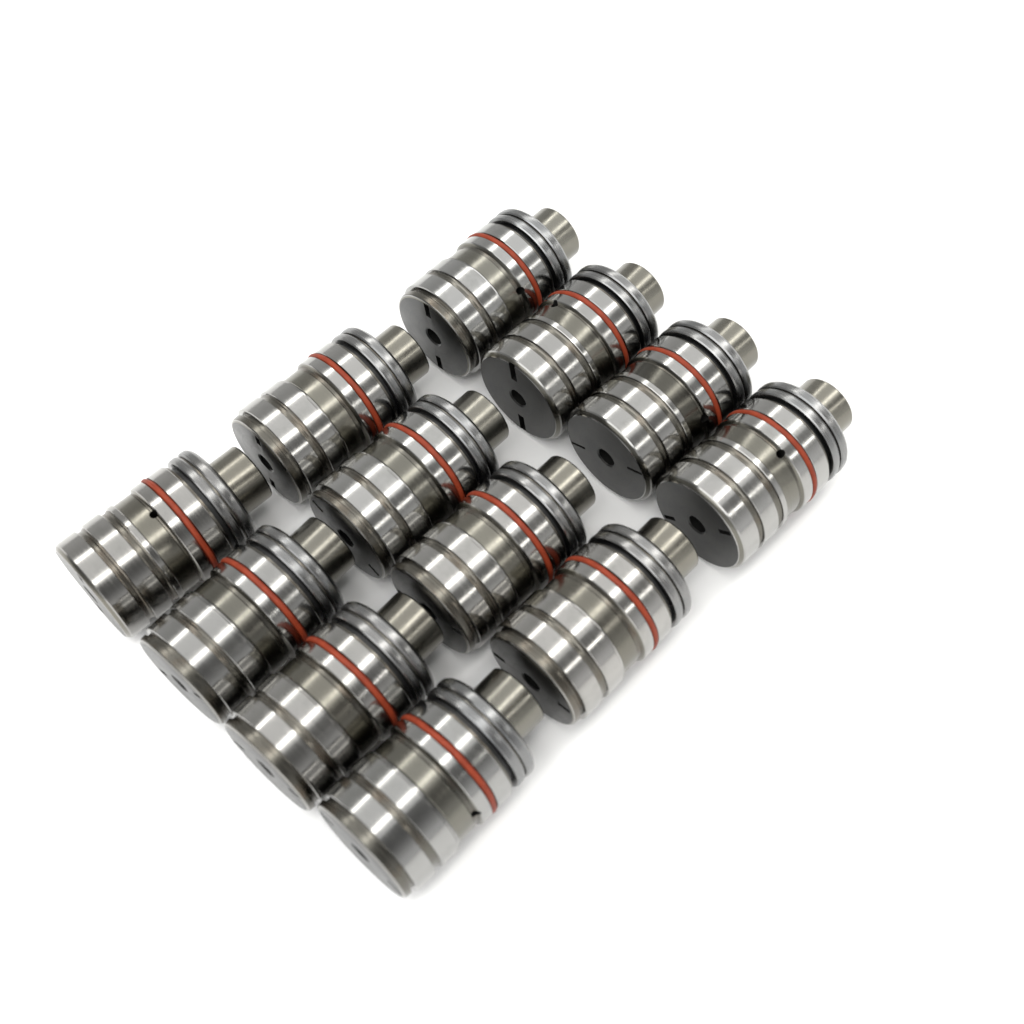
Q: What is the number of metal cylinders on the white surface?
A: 12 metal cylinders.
